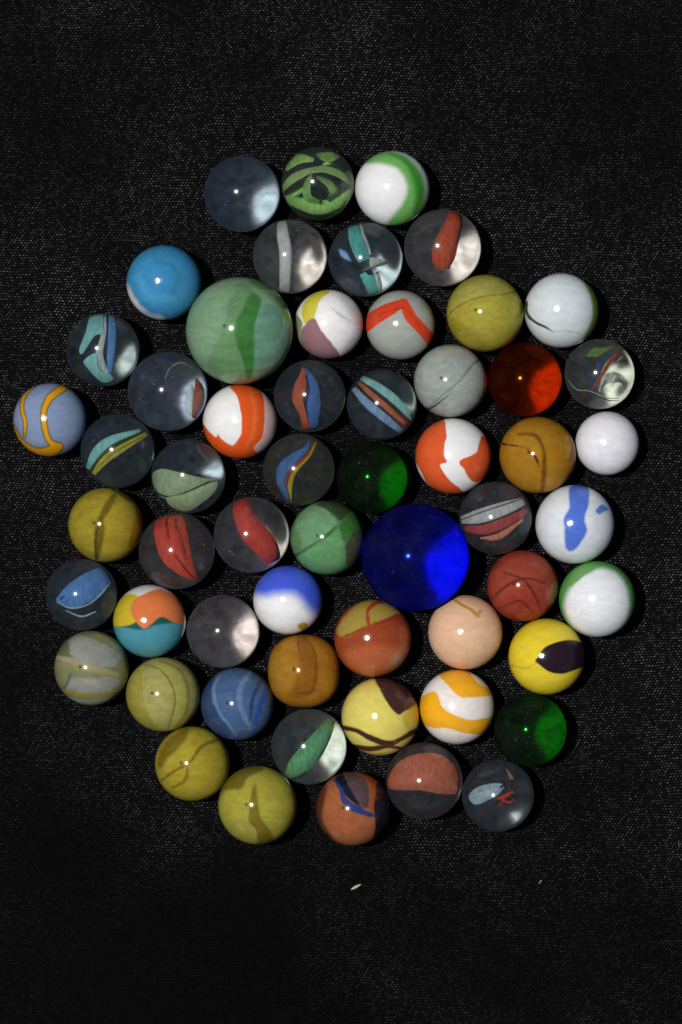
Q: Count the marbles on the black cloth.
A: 57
